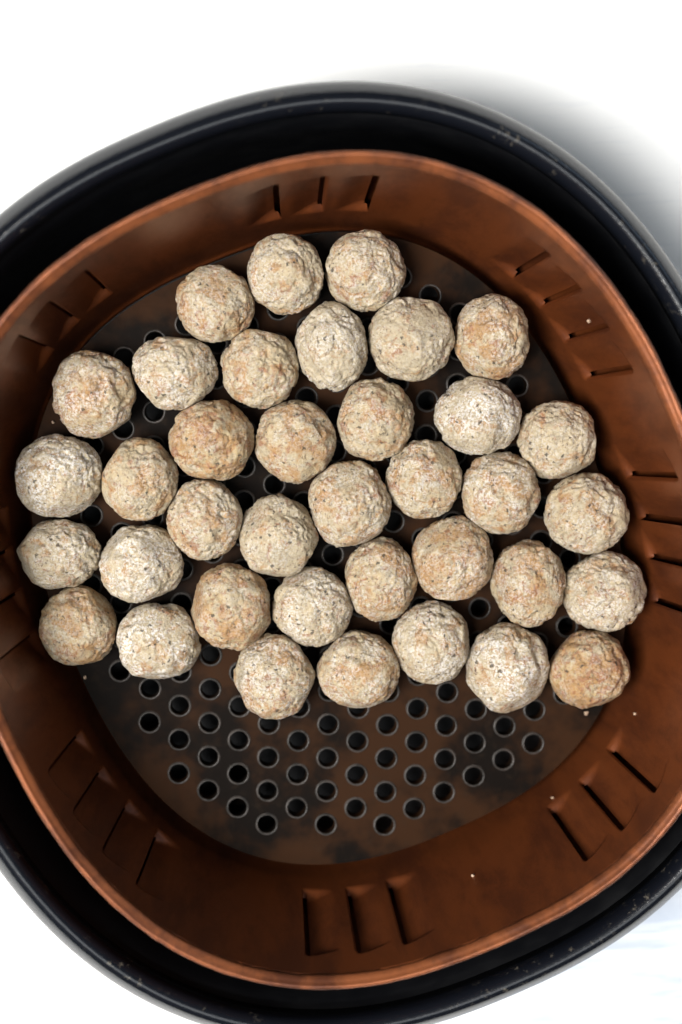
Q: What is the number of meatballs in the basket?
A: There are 37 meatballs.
